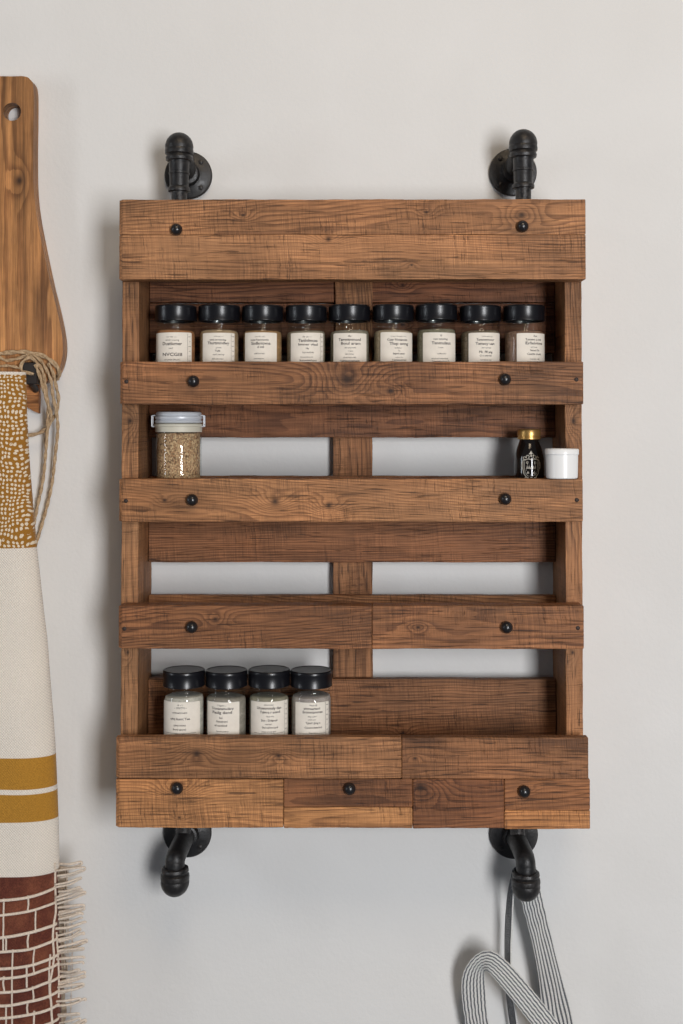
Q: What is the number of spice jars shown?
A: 13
